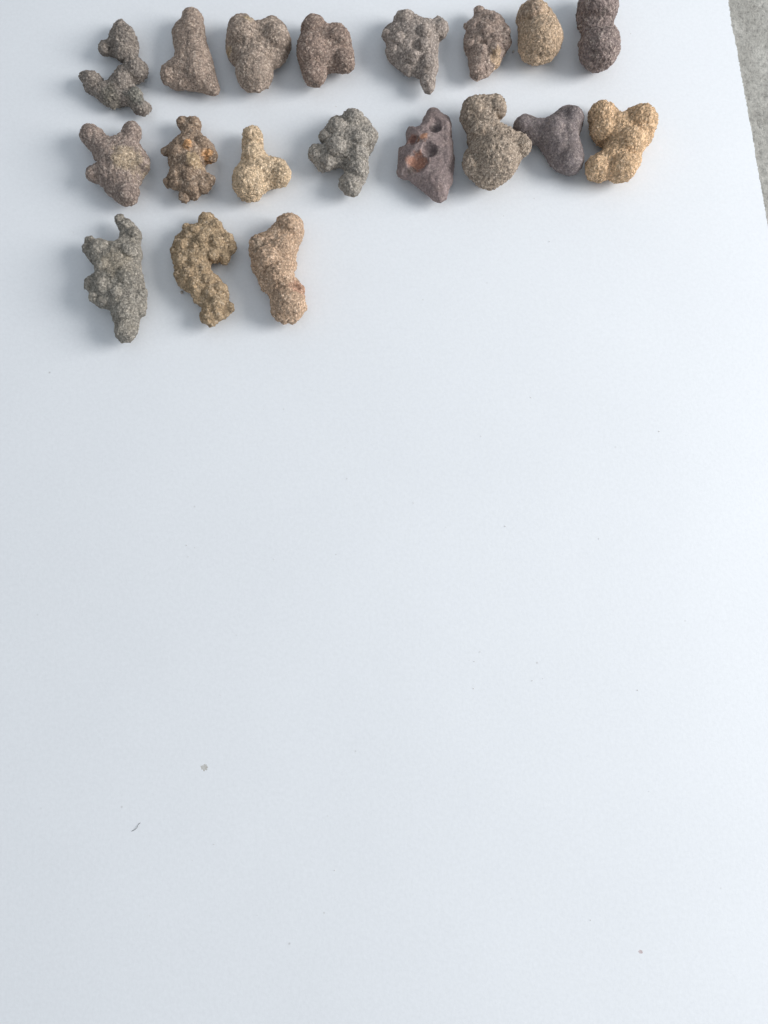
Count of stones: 19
